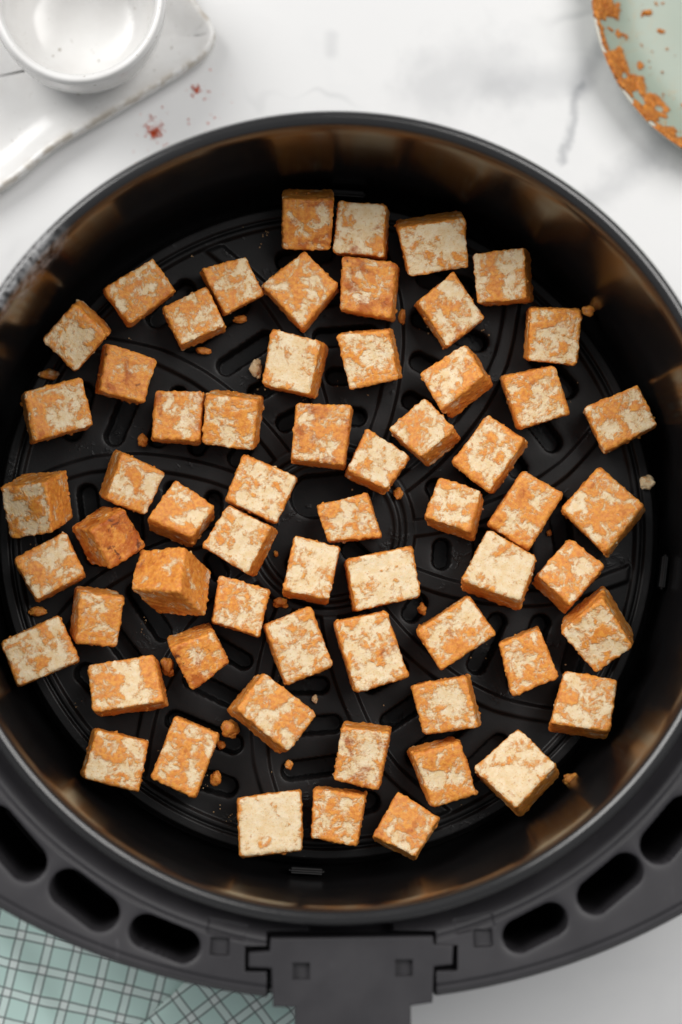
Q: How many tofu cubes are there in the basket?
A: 62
